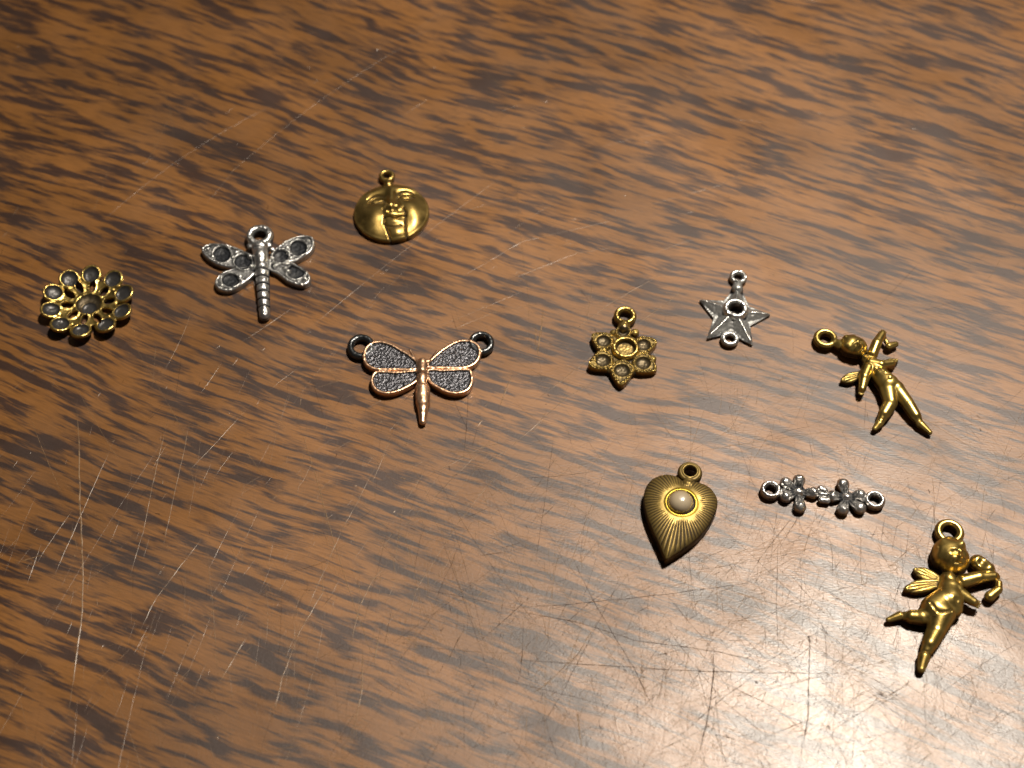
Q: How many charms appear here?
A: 10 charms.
